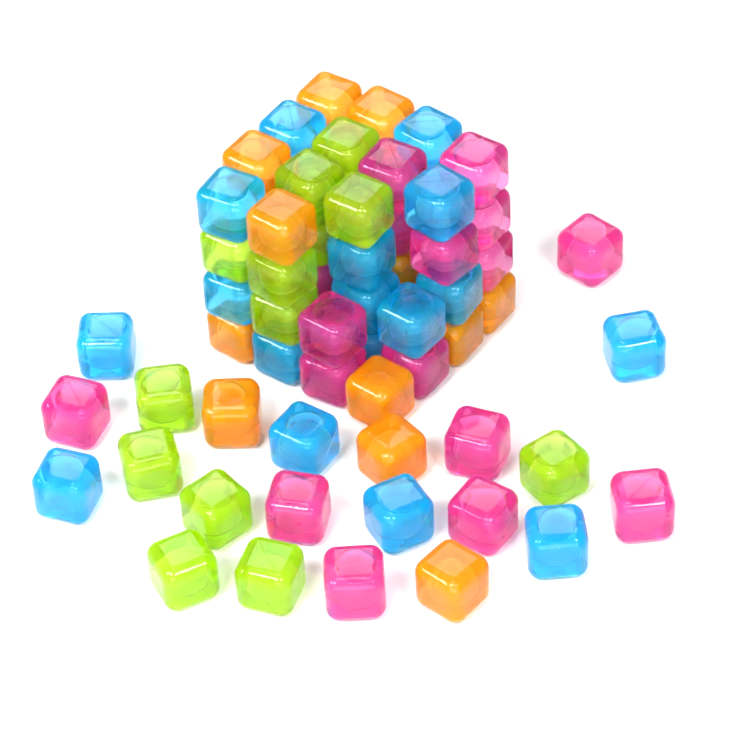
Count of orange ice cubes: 12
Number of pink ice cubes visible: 17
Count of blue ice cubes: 17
